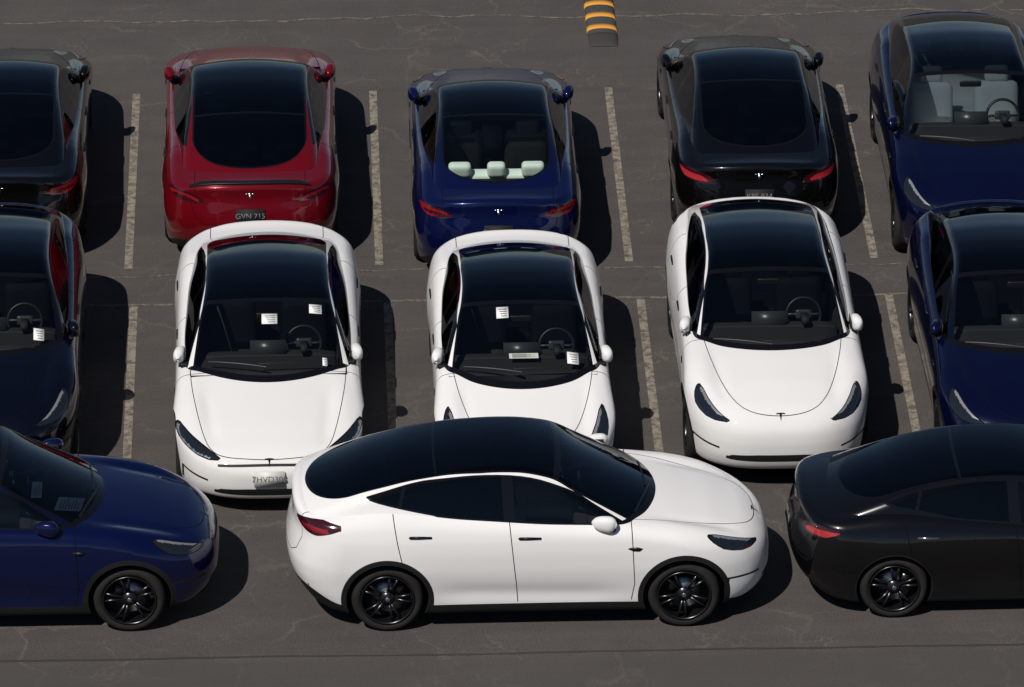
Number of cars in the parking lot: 13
